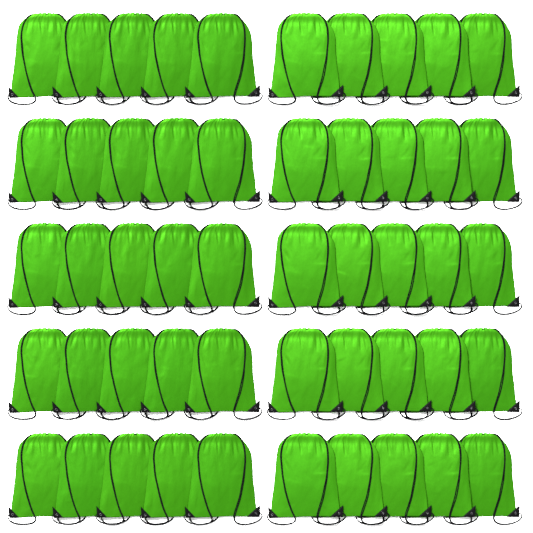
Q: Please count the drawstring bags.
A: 50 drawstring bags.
